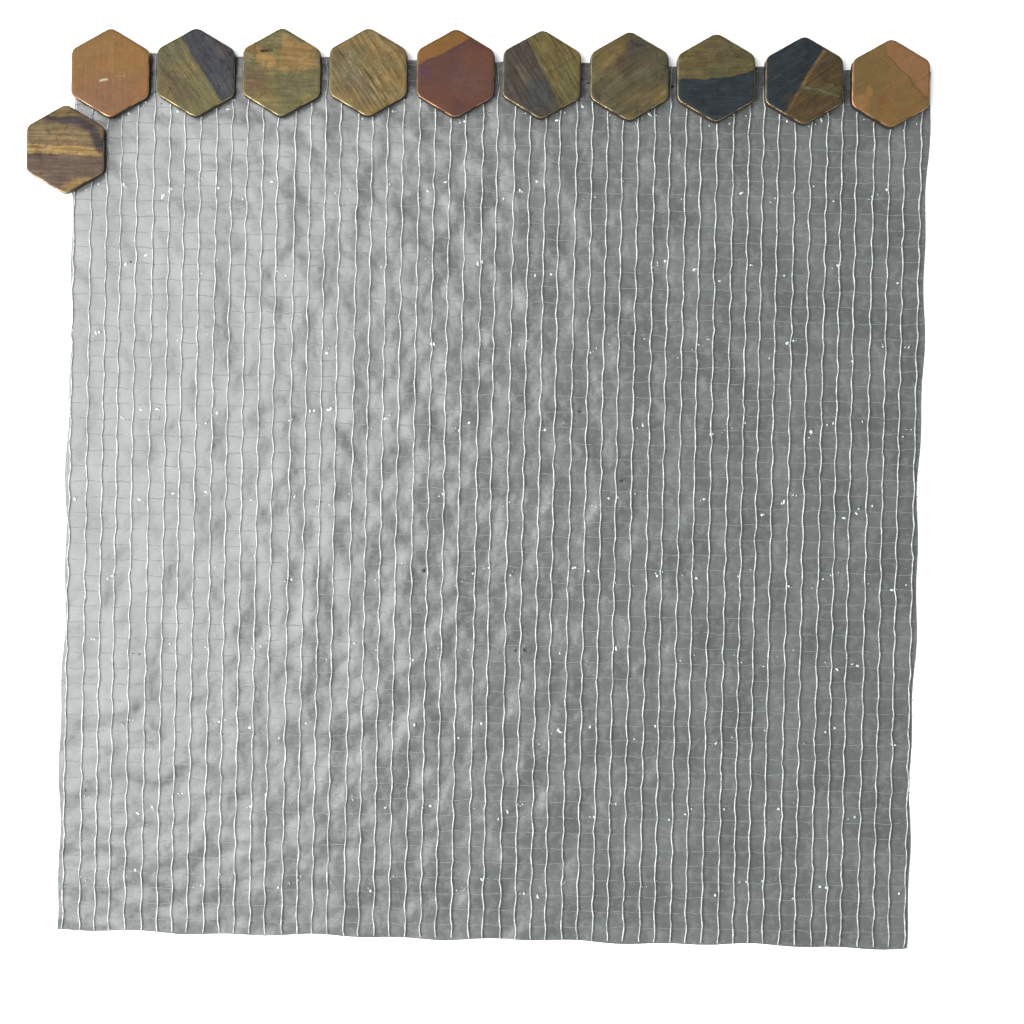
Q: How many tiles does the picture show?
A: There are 11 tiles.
